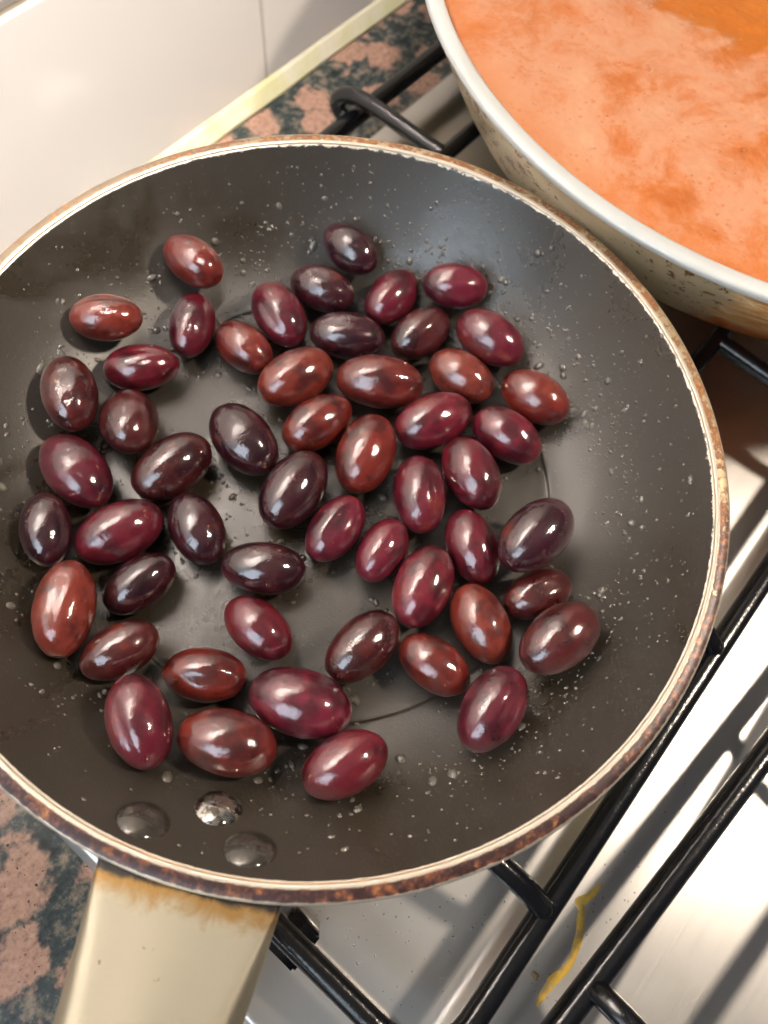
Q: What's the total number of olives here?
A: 53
